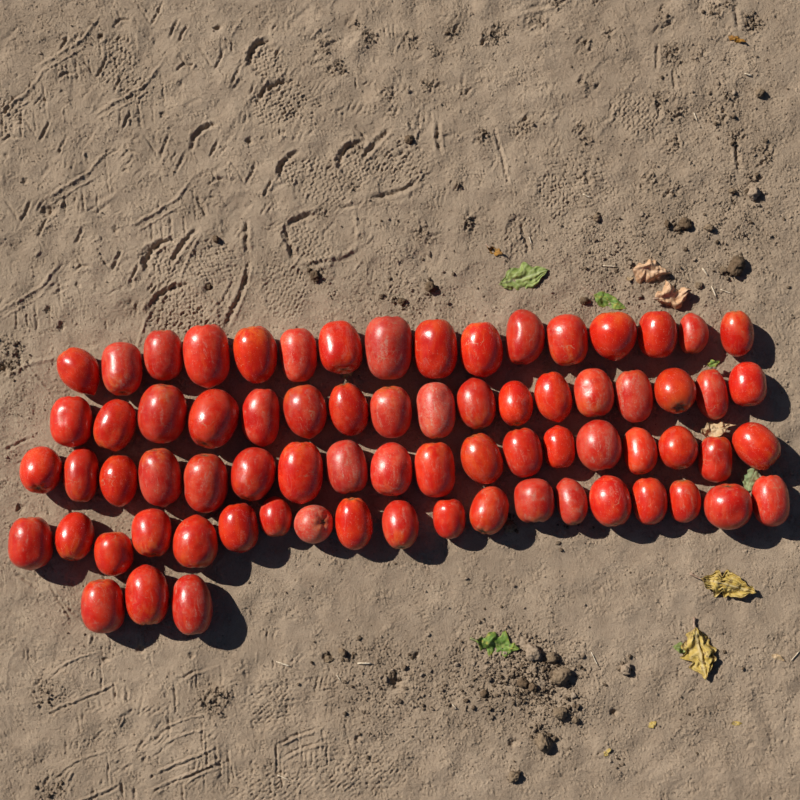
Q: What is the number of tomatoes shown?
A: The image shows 73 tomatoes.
